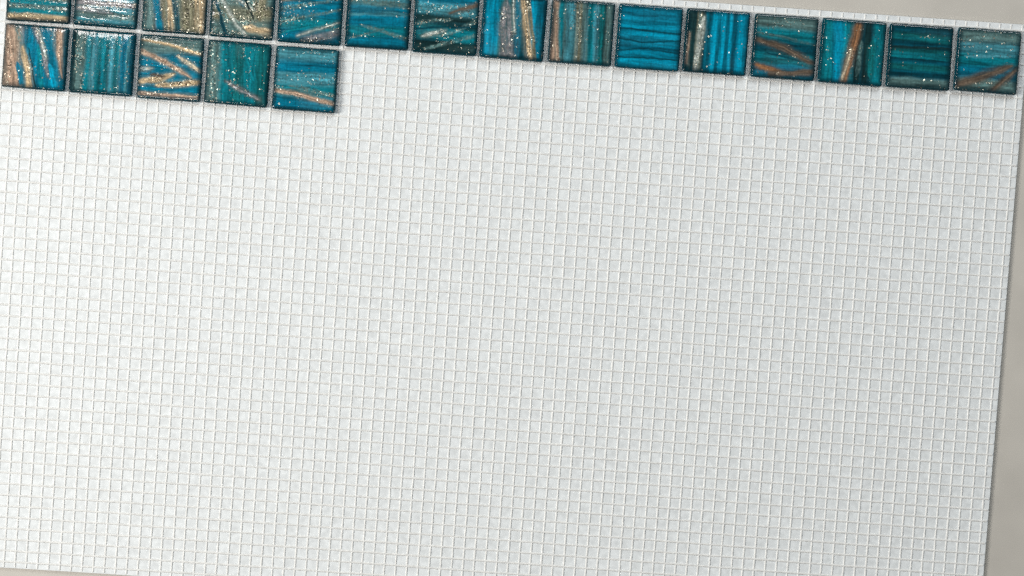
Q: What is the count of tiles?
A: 20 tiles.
